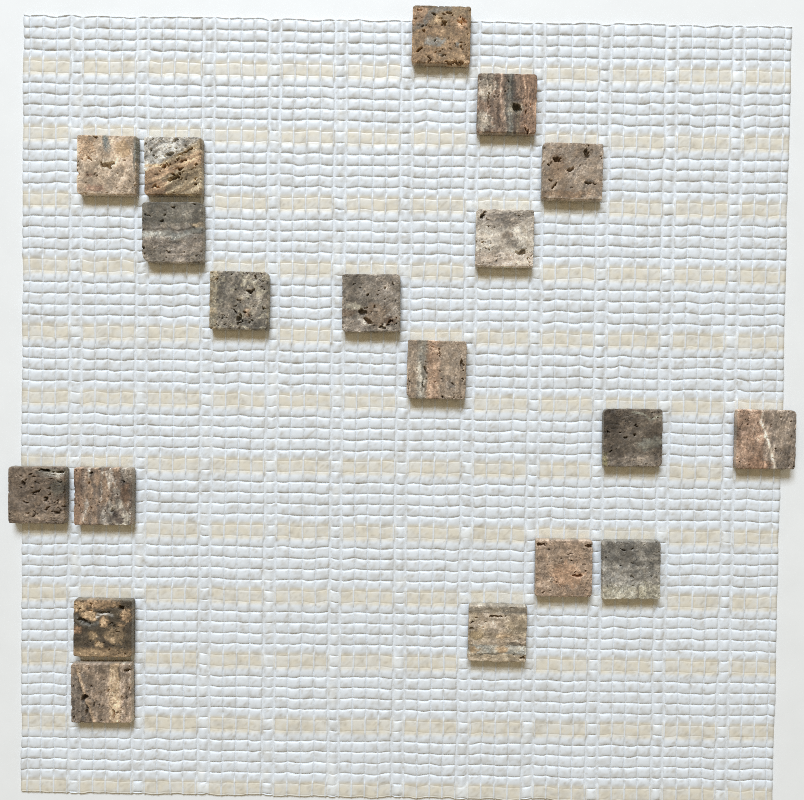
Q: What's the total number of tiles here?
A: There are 19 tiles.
